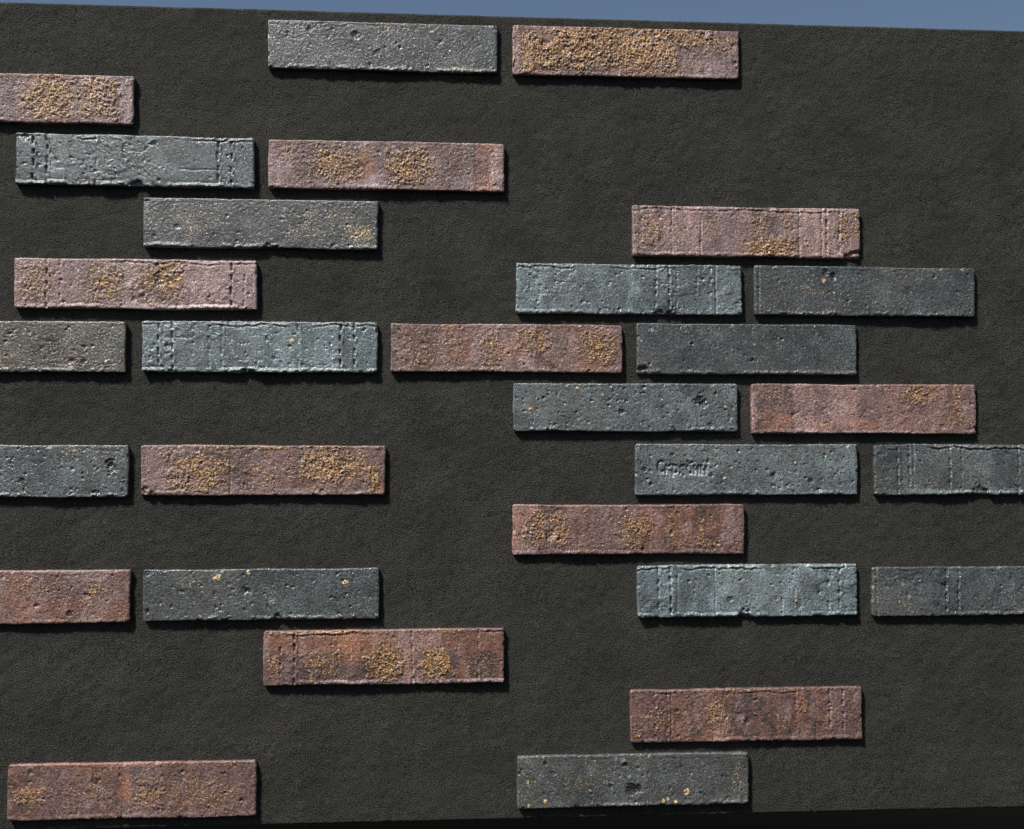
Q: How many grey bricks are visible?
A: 16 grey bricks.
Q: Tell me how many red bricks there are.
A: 13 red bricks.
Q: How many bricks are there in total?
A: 29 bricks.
